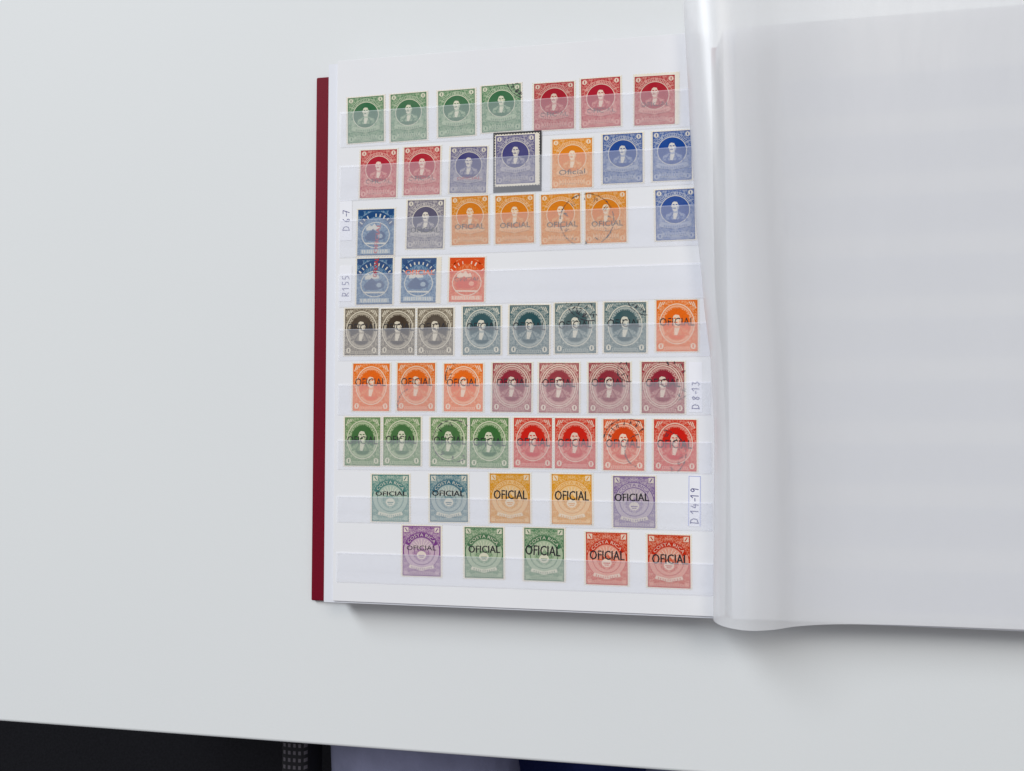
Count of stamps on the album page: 57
